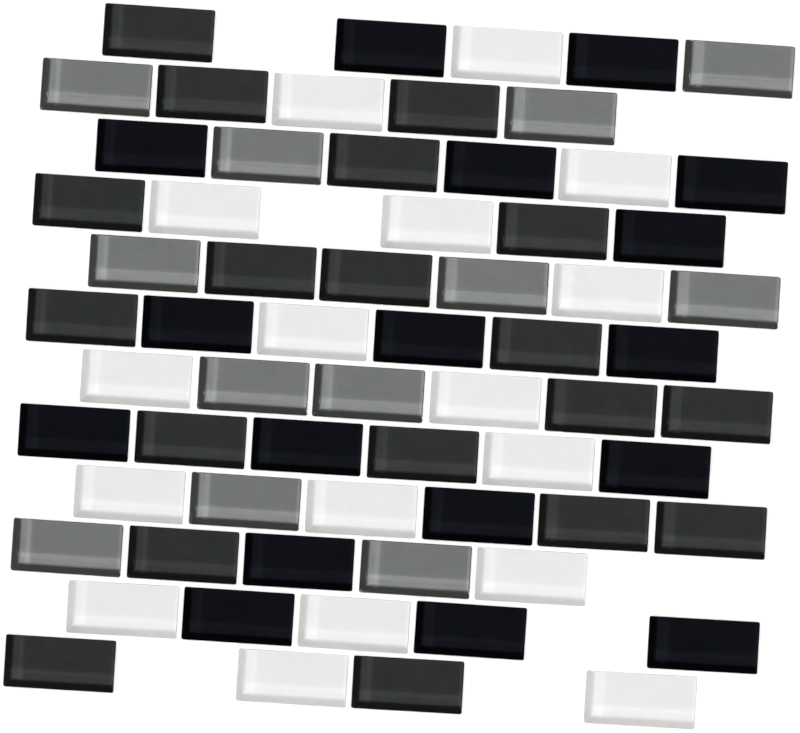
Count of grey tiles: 12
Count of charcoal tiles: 19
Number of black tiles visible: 17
